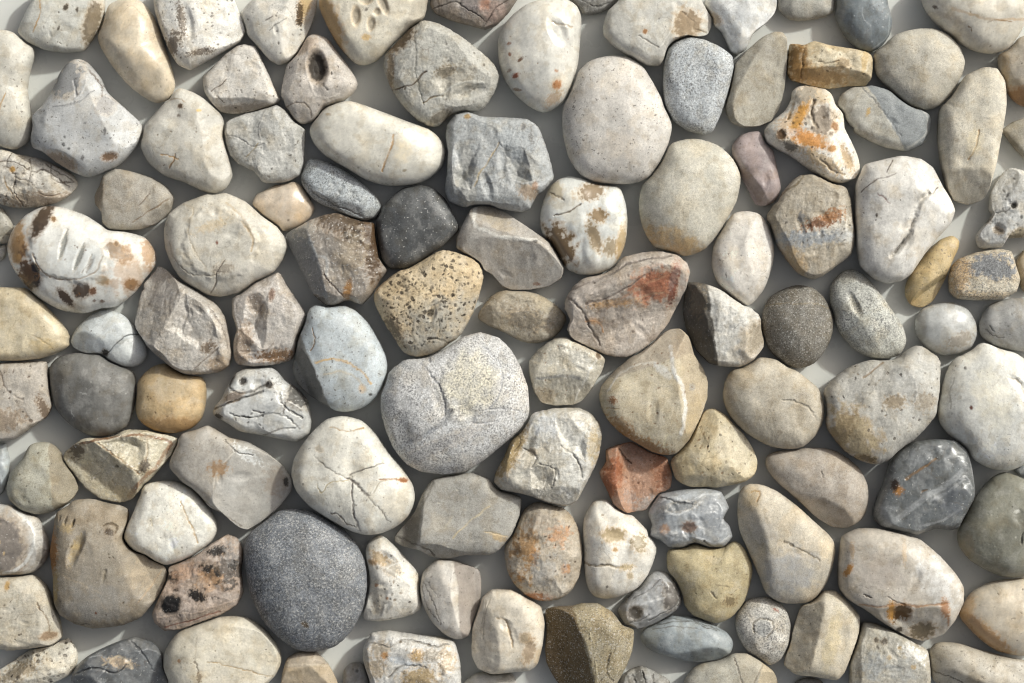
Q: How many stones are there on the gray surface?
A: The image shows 122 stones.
